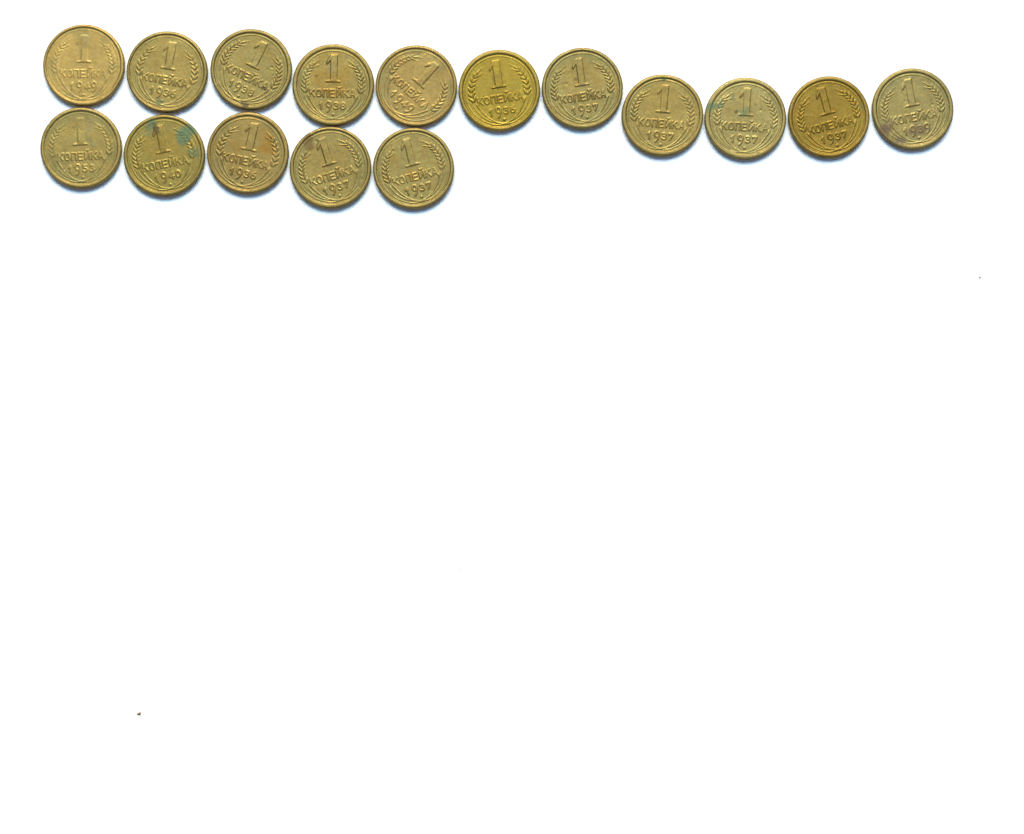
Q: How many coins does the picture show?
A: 16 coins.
